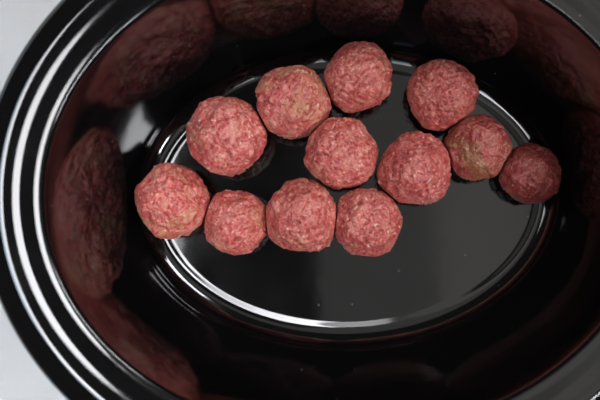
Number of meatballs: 12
